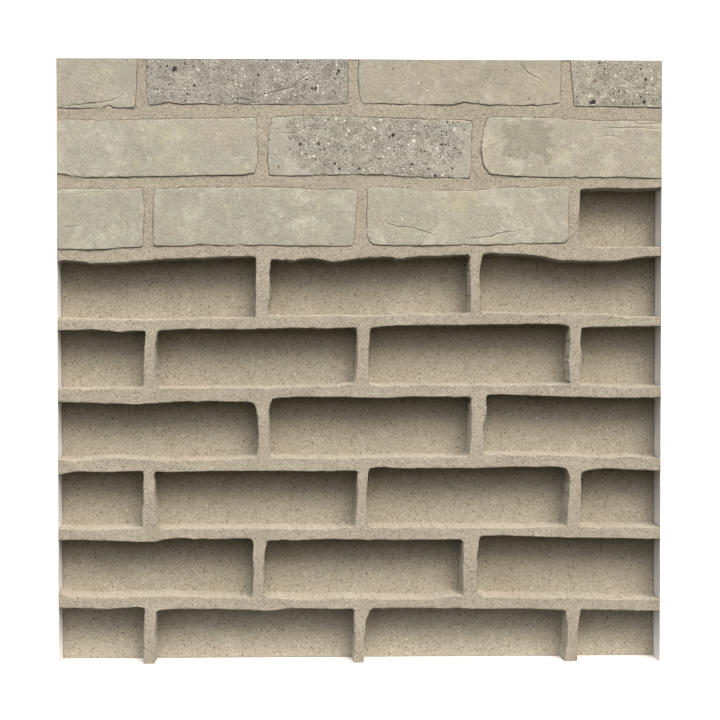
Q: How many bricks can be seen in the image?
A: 10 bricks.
